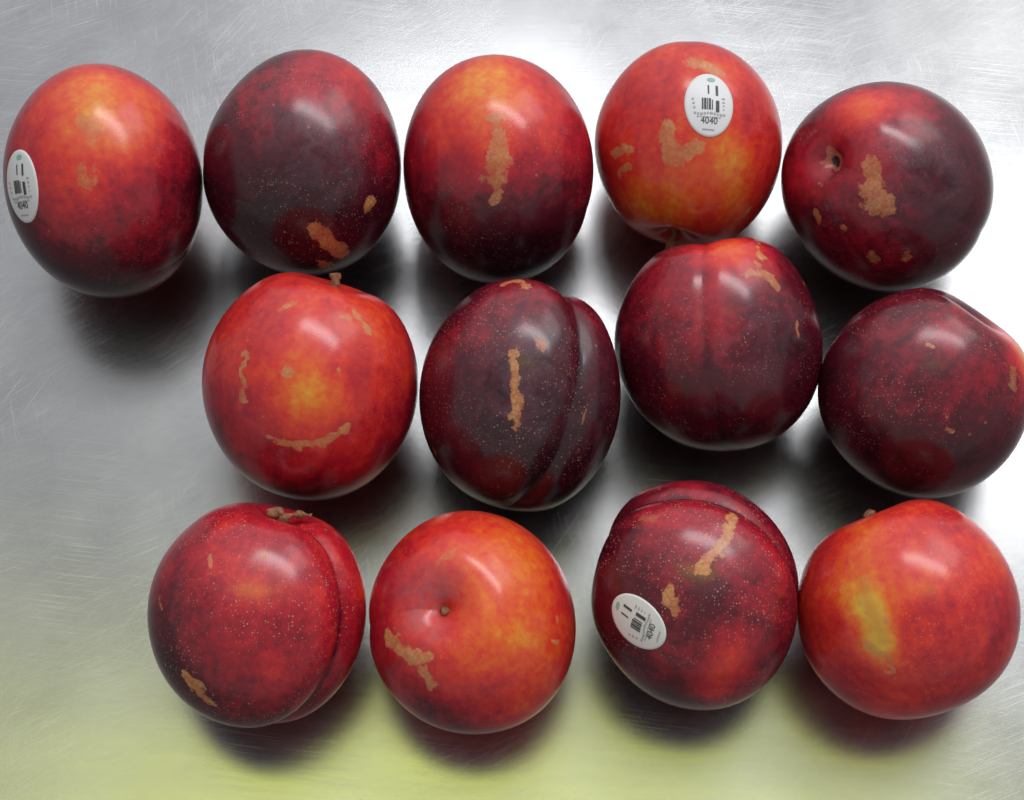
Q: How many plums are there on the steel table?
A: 13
